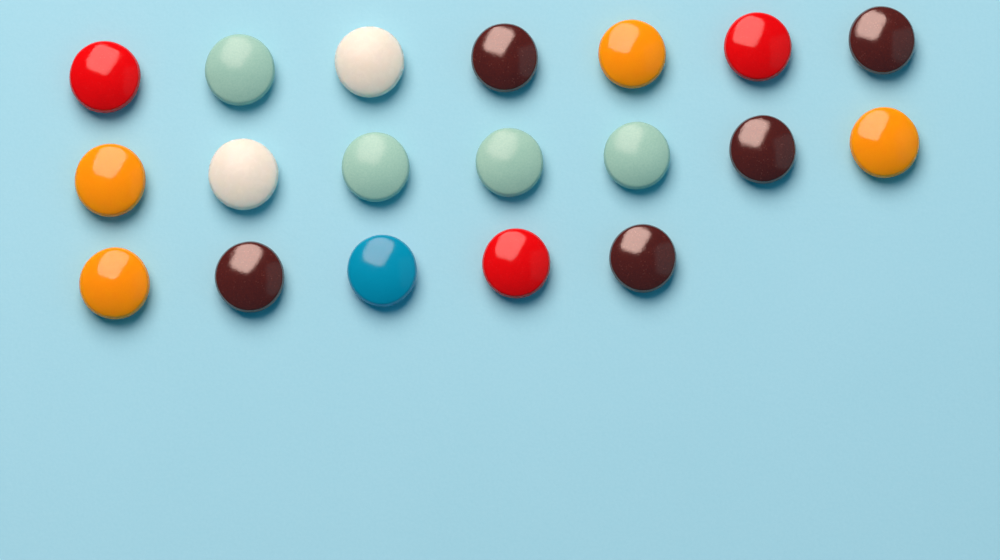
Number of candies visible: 19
